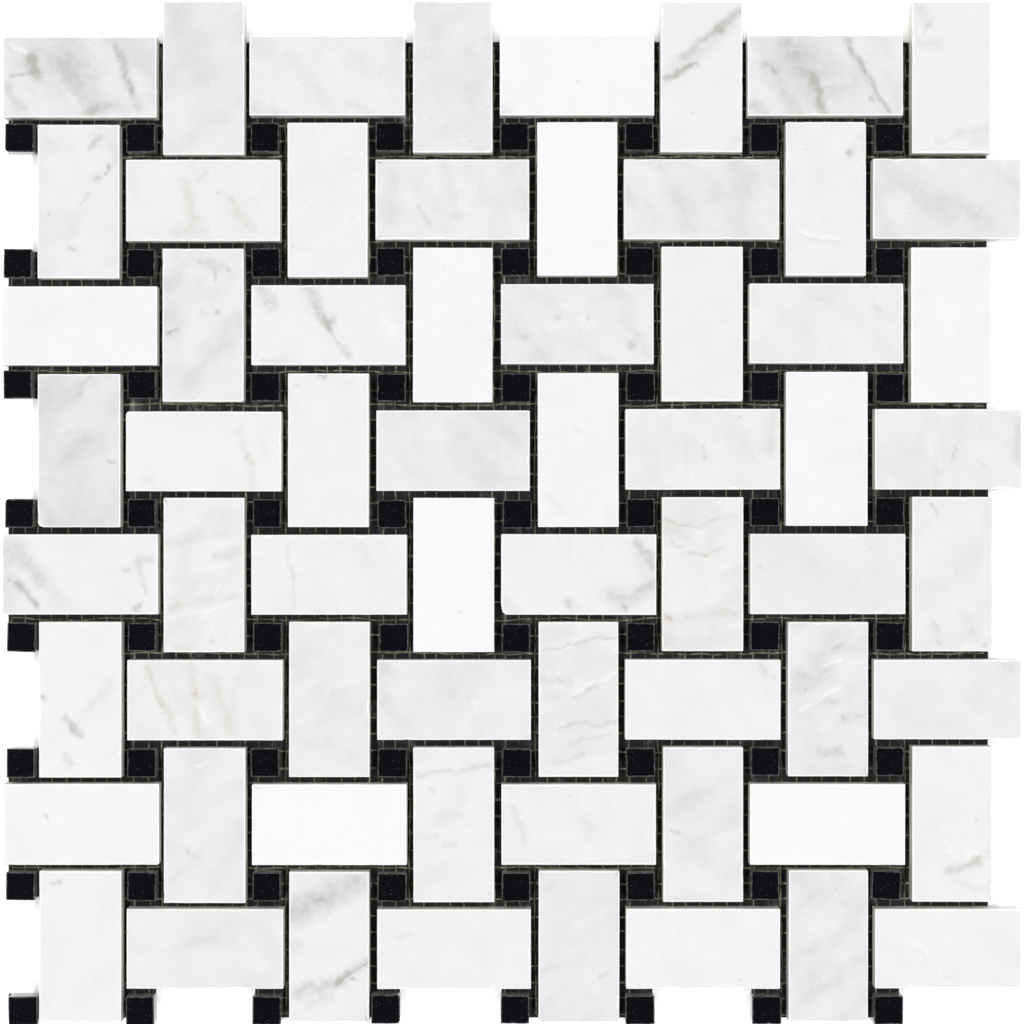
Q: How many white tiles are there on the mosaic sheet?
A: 64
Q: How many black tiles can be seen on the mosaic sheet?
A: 64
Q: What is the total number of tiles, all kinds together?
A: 128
